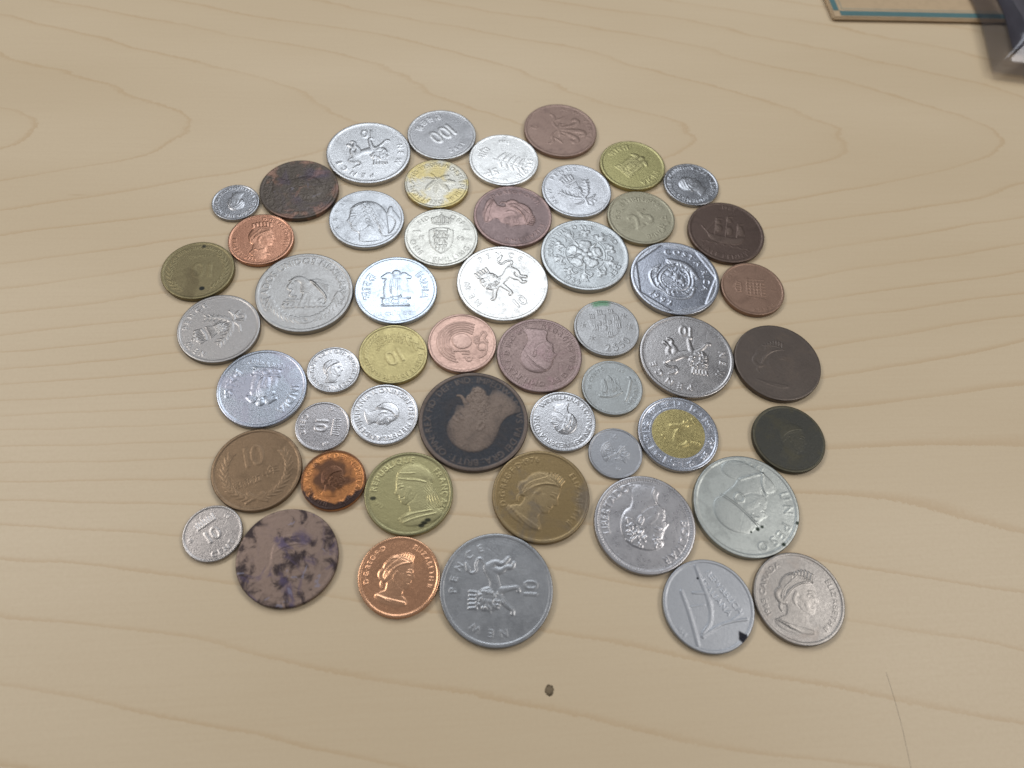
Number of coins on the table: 52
